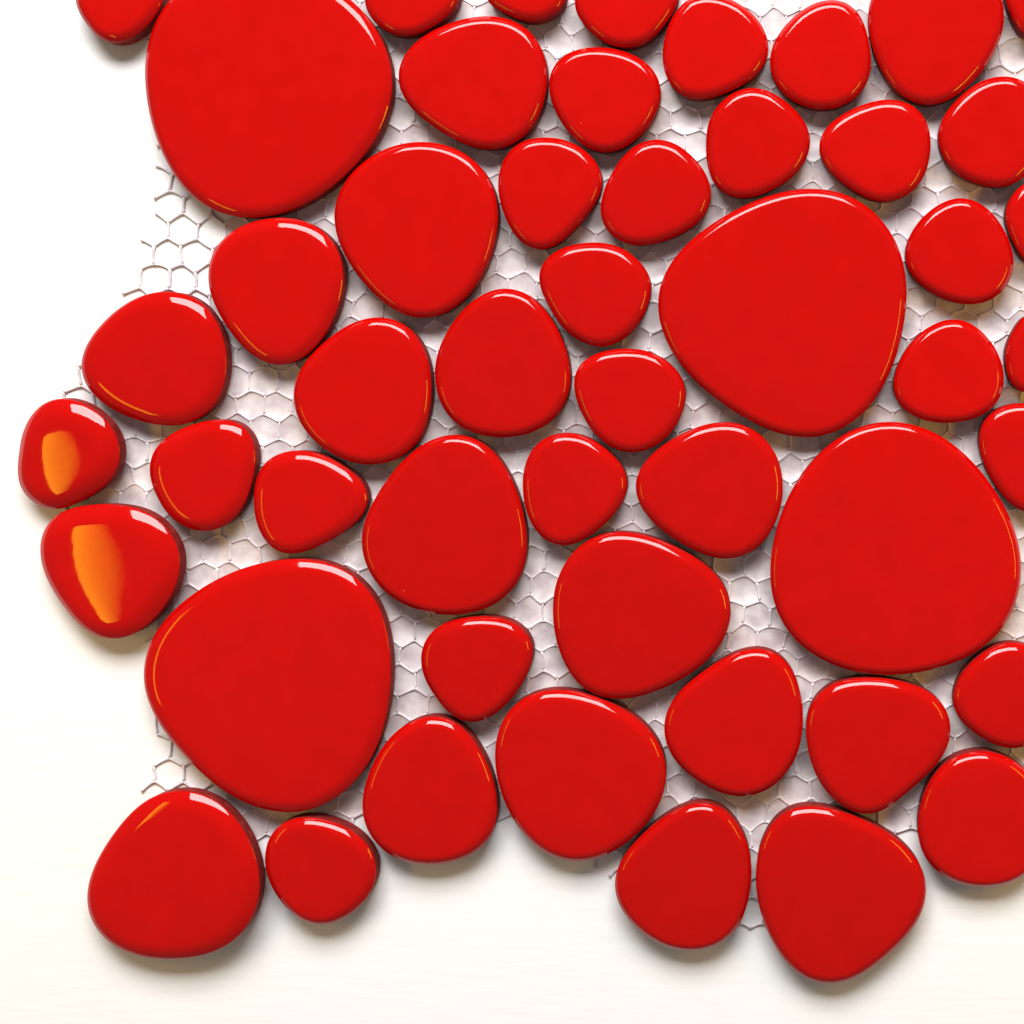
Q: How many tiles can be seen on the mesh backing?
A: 50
